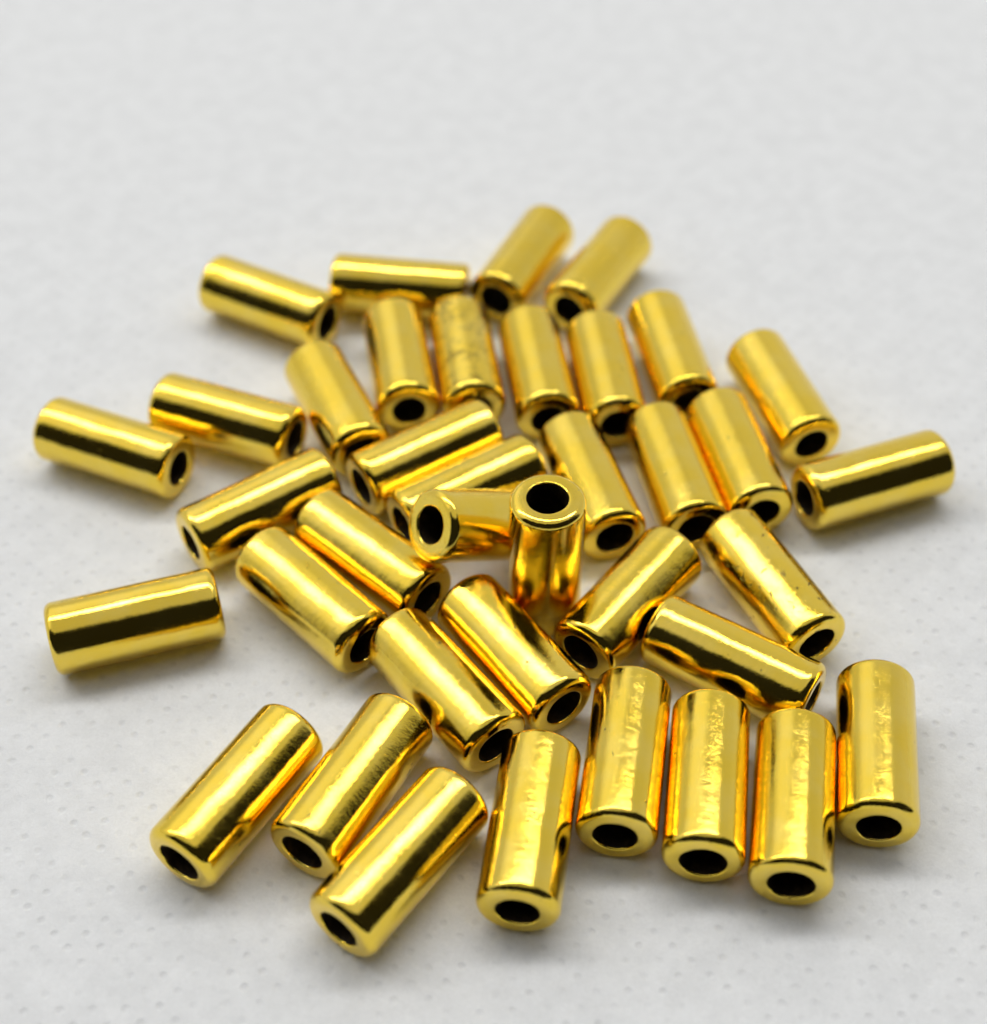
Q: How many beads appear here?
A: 38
